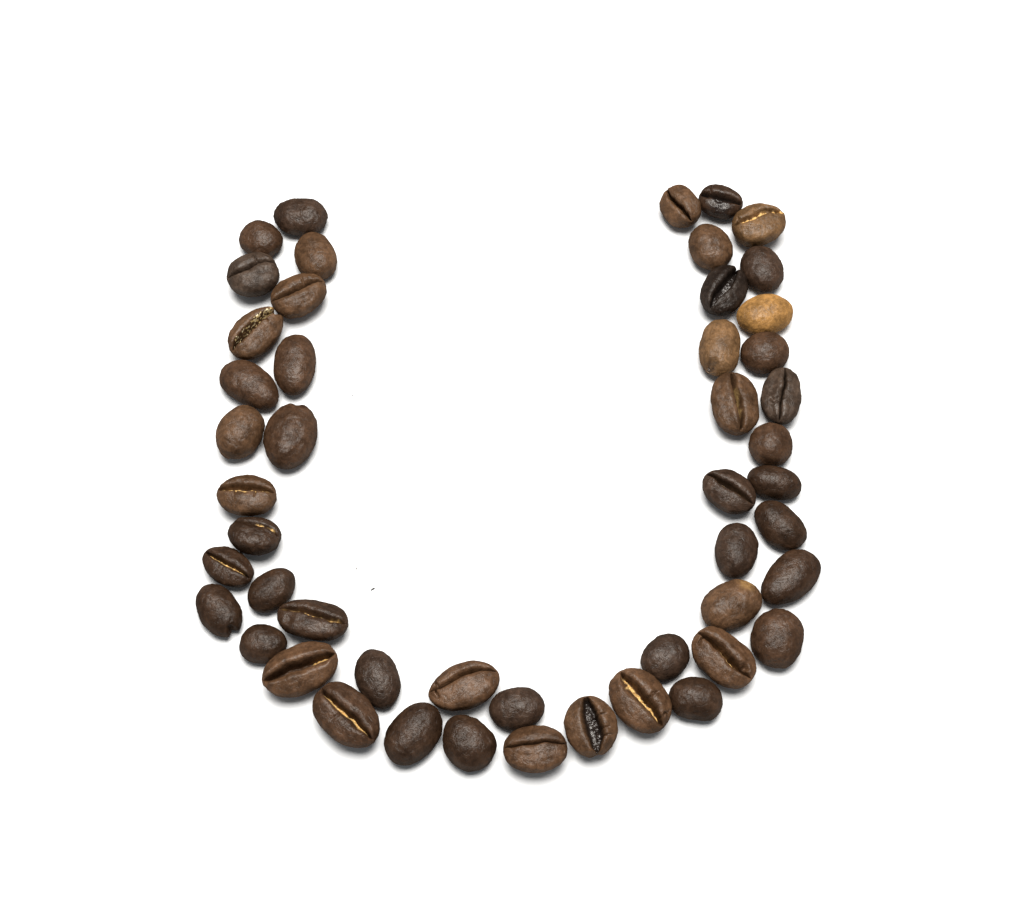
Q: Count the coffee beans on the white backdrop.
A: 49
